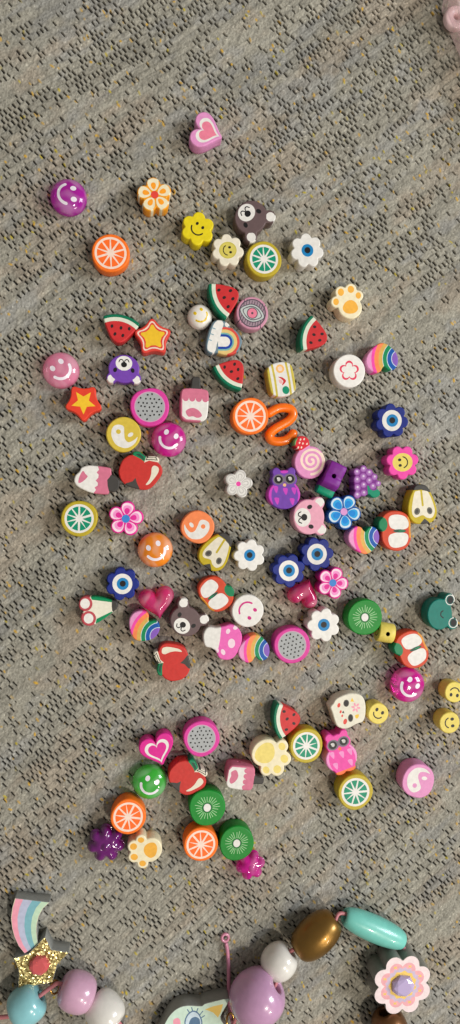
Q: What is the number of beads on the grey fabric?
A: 103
